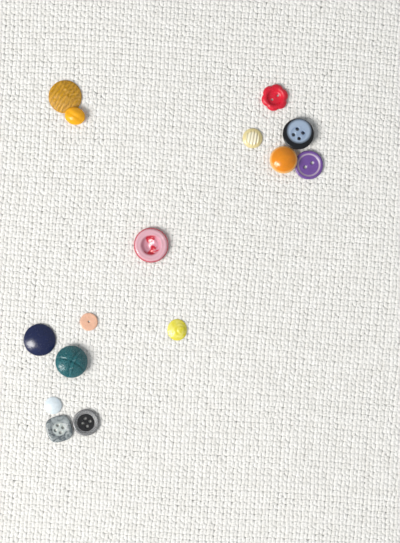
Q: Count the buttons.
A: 15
